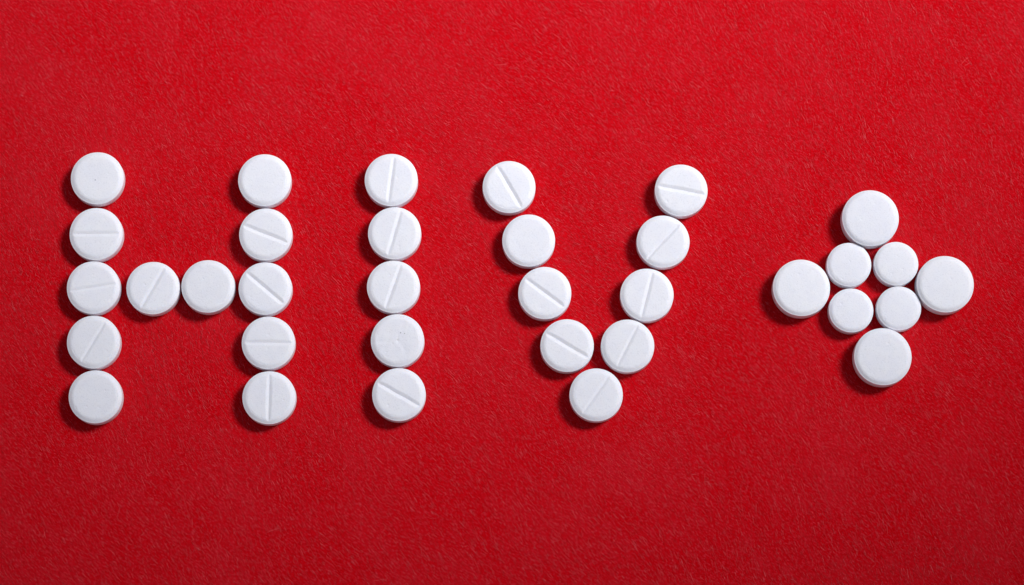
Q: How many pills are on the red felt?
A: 34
